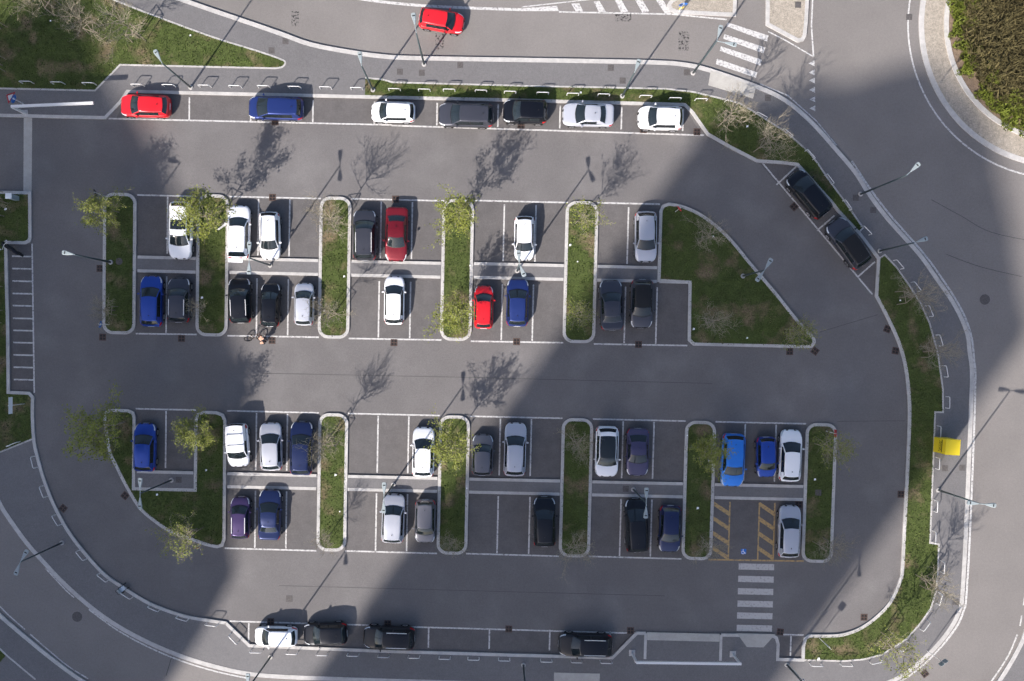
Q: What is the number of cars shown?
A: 51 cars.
